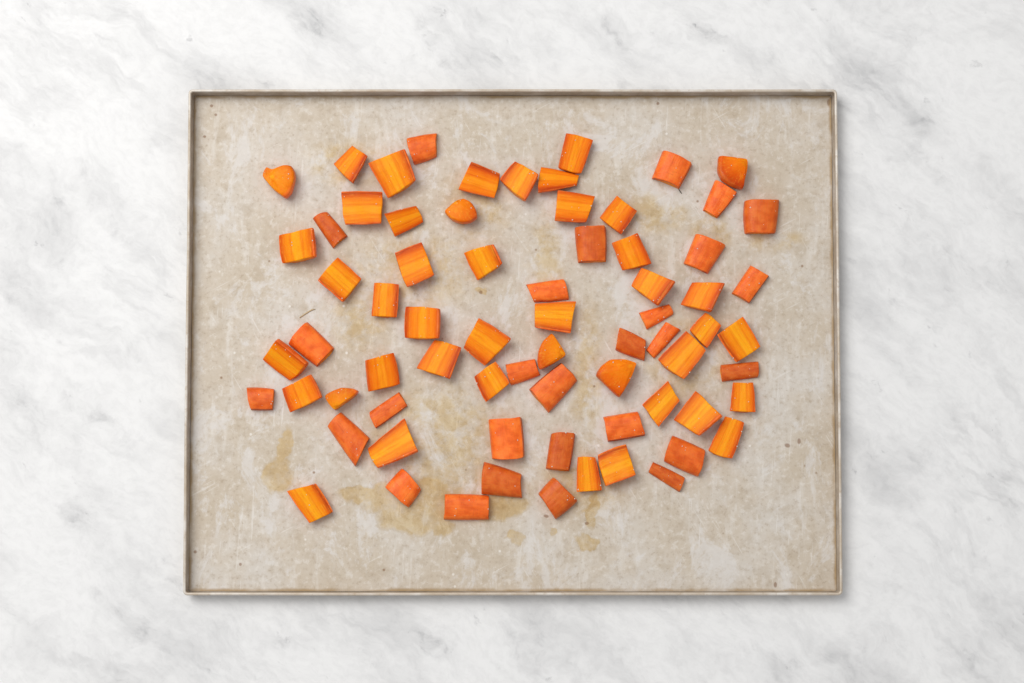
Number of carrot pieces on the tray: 71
